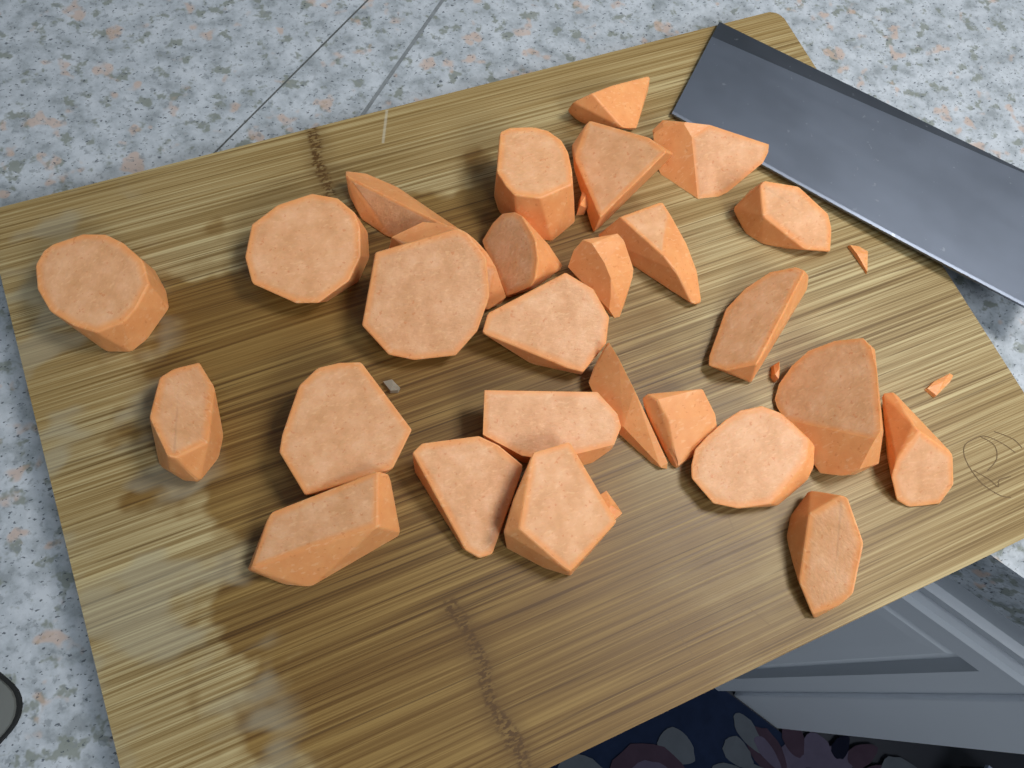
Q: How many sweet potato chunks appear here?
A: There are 27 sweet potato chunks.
